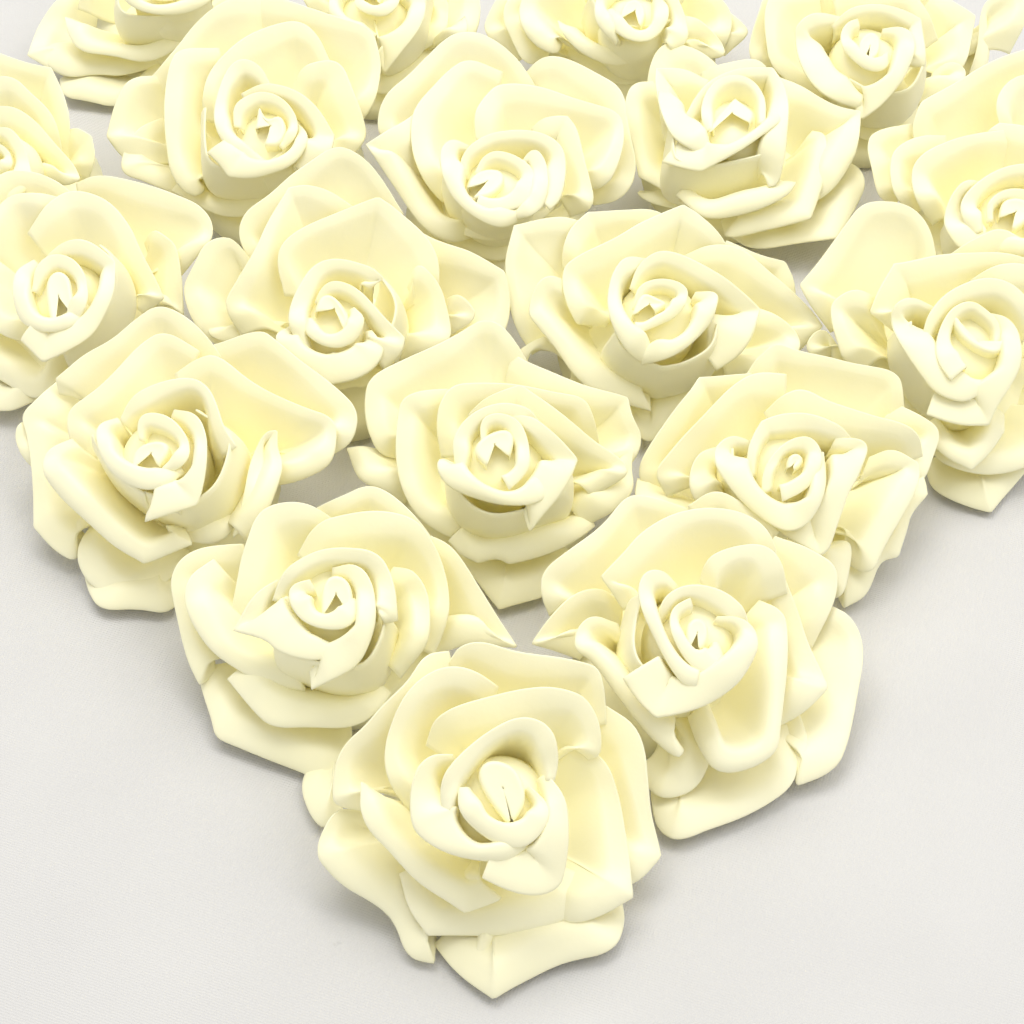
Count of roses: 19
